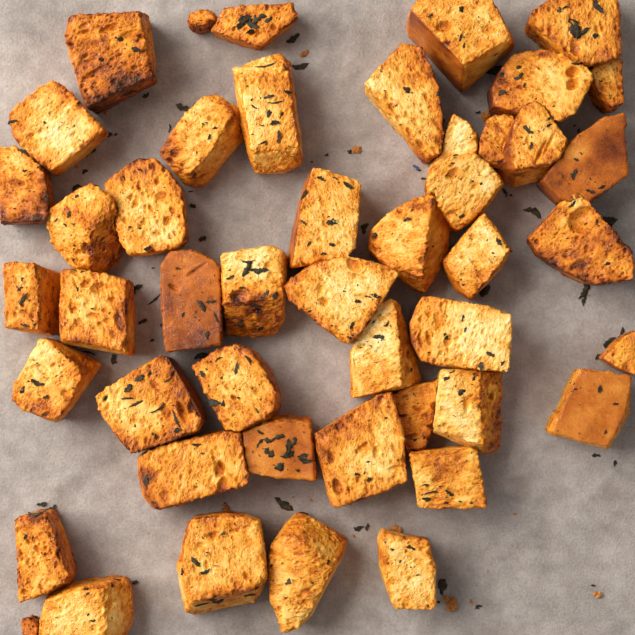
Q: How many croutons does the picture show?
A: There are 45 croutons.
